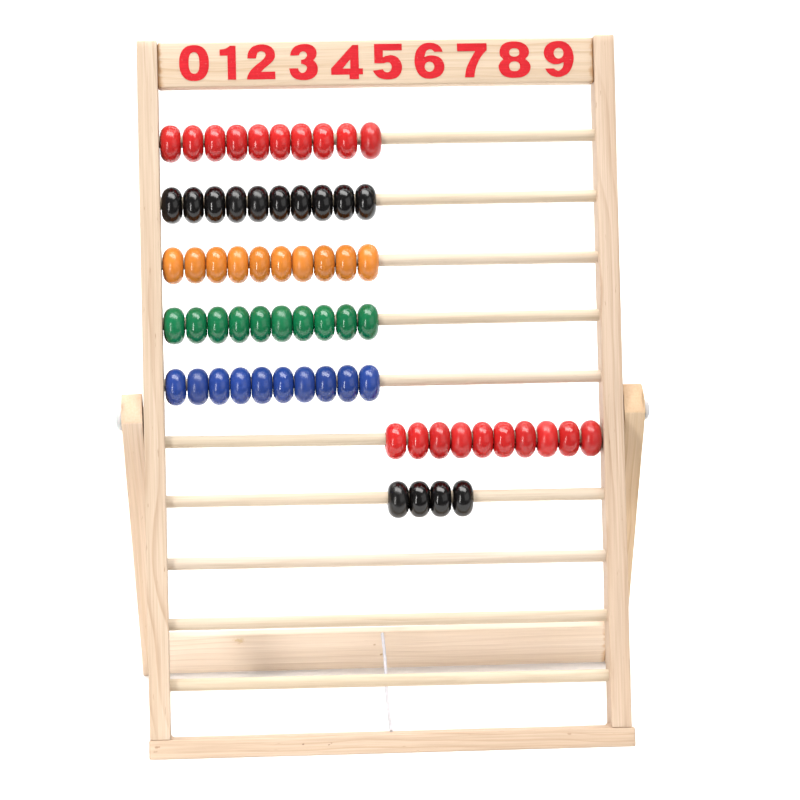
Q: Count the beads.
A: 64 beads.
